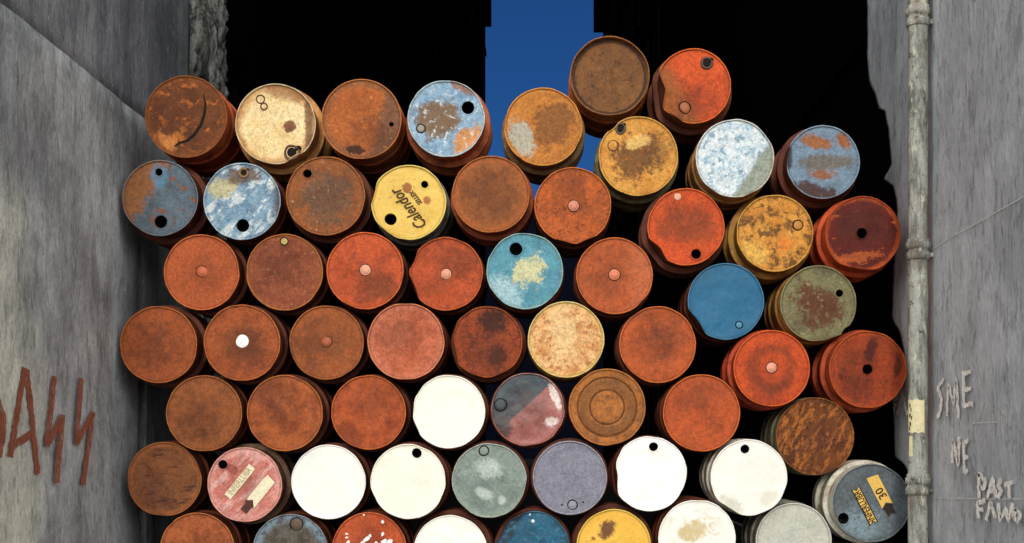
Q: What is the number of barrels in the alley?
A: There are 61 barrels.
